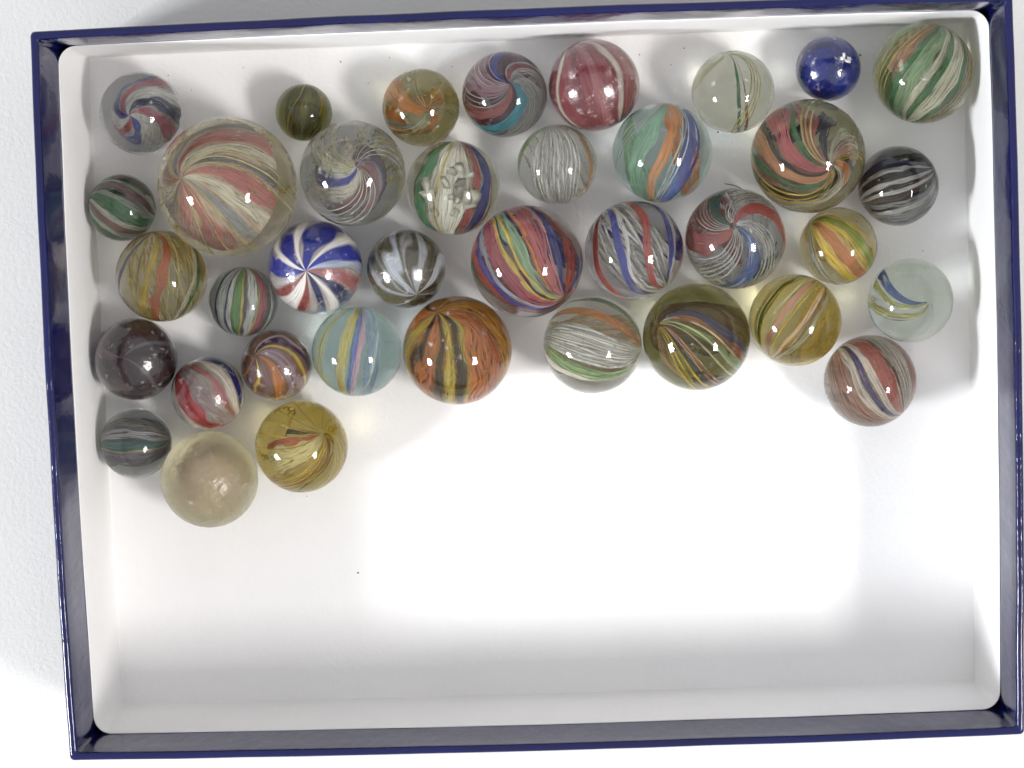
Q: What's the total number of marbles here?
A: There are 37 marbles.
